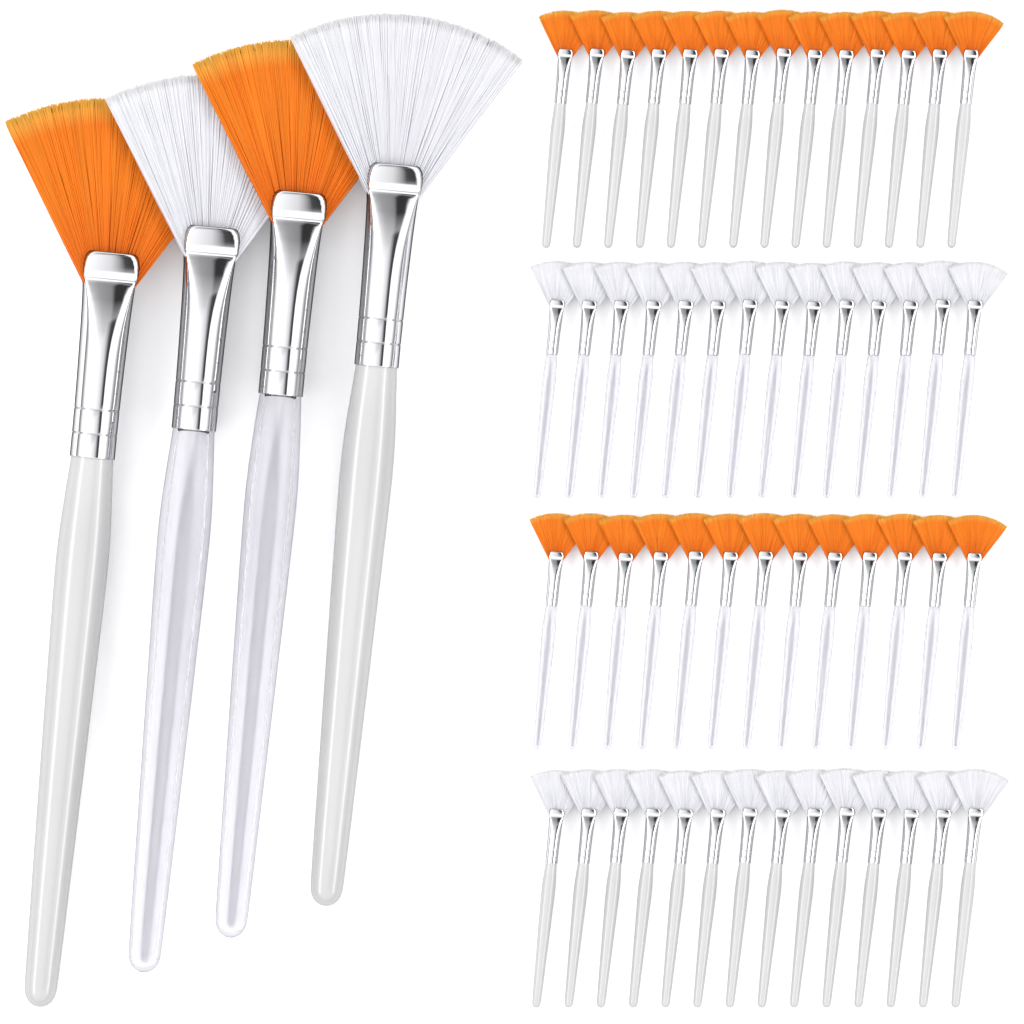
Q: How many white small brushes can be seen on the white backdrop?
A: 28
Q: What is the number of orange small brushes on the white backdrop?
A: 27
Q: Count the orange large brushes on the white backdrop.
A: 2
